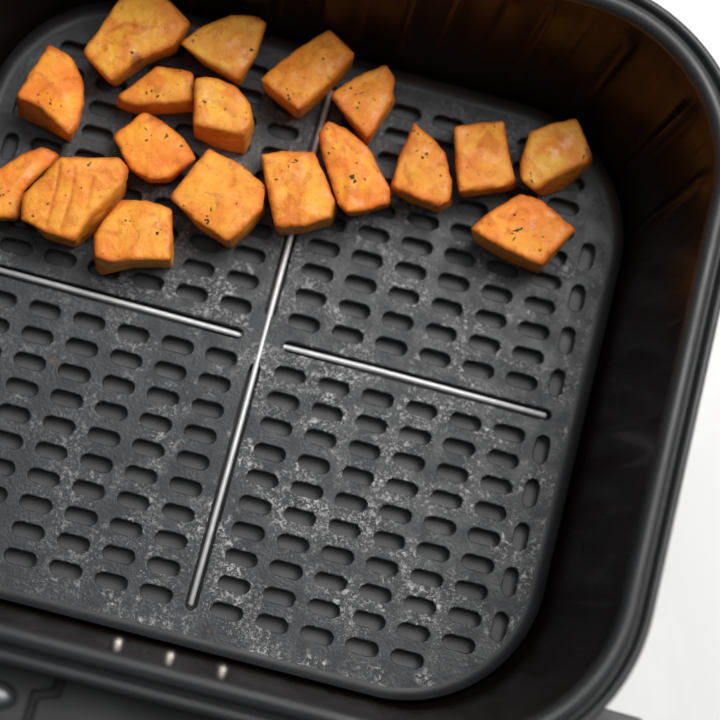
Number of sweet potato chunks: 18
